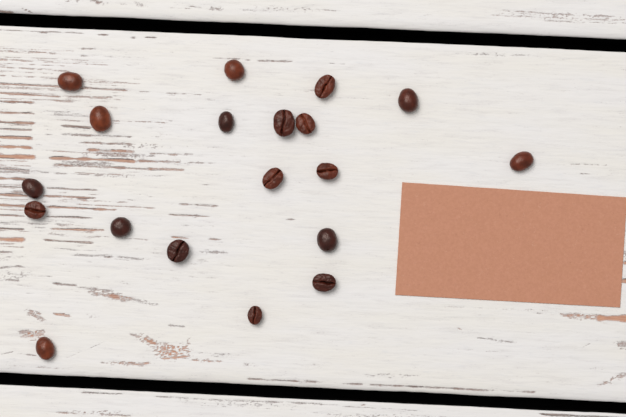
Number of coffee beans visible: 19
